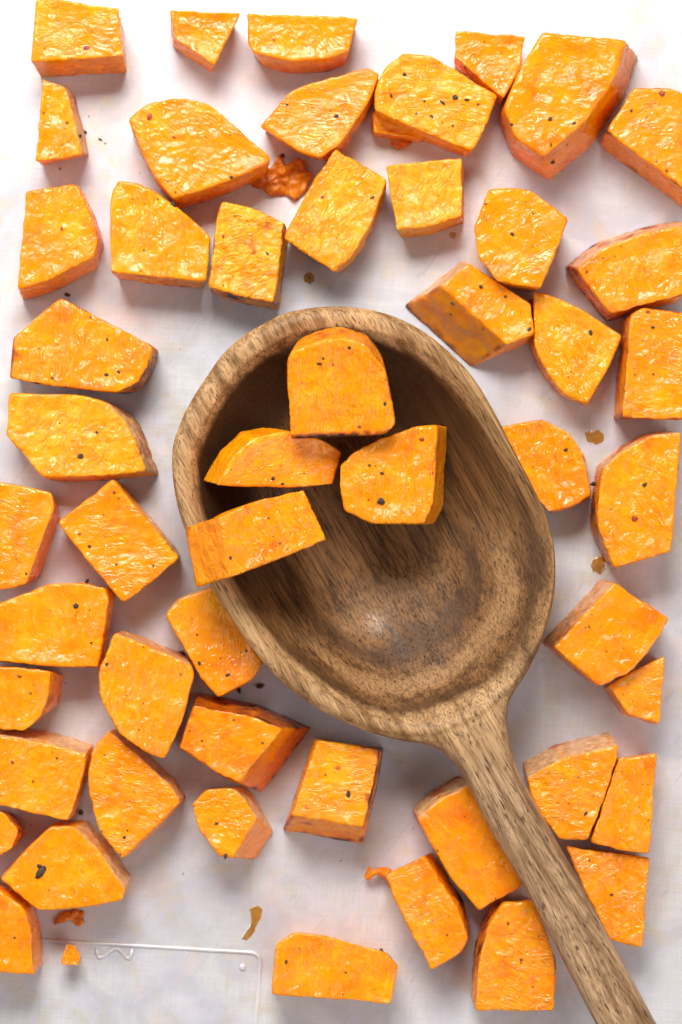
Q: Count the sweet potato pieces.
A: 52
